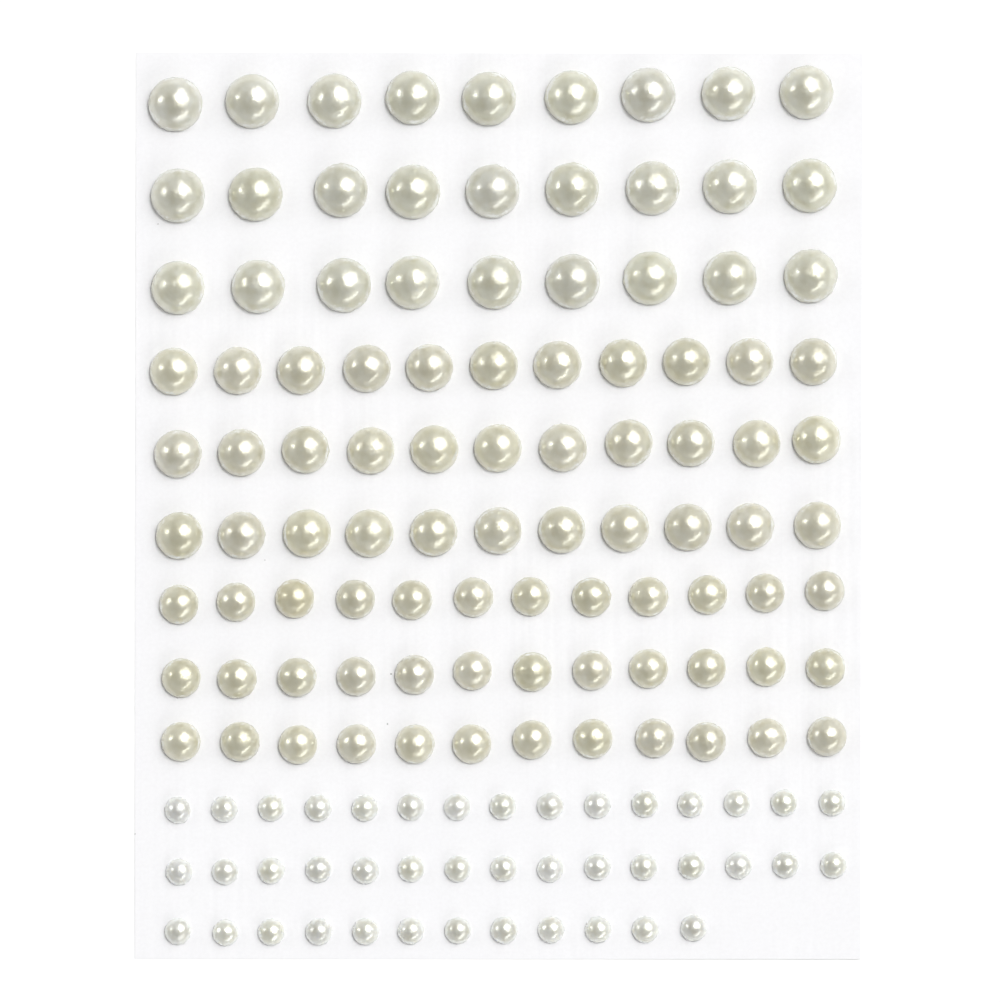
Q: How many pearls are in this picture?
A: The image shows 138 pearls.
